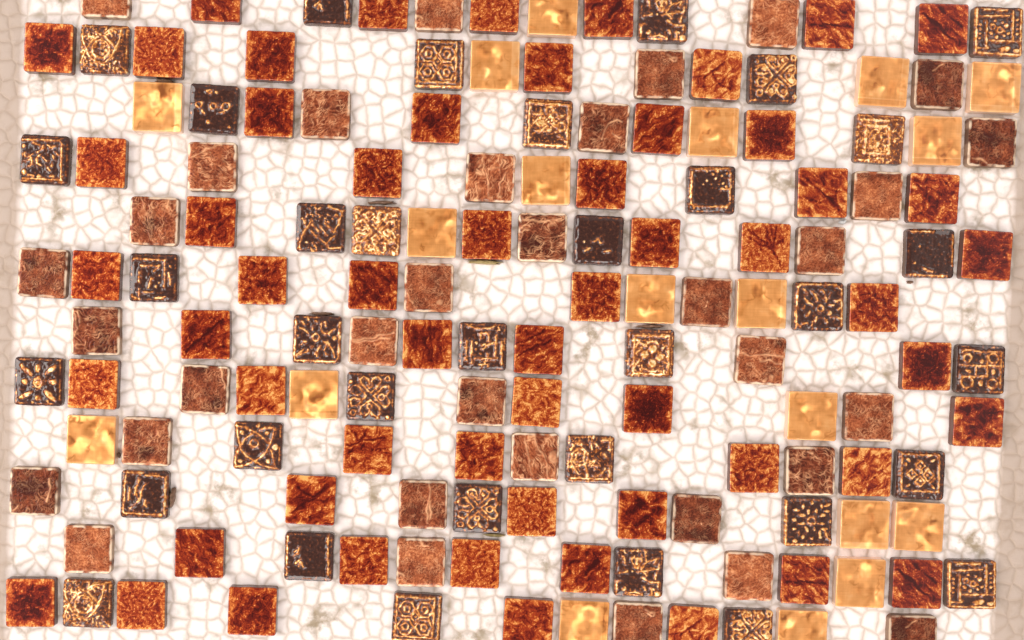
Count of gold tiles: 19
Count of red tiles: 57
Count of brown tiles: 34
